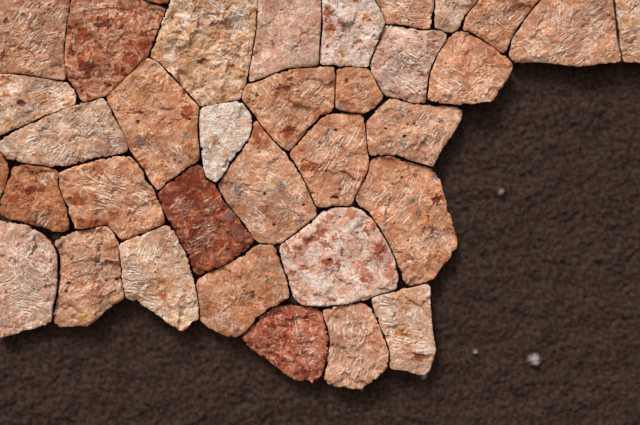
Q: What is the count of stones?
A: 35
